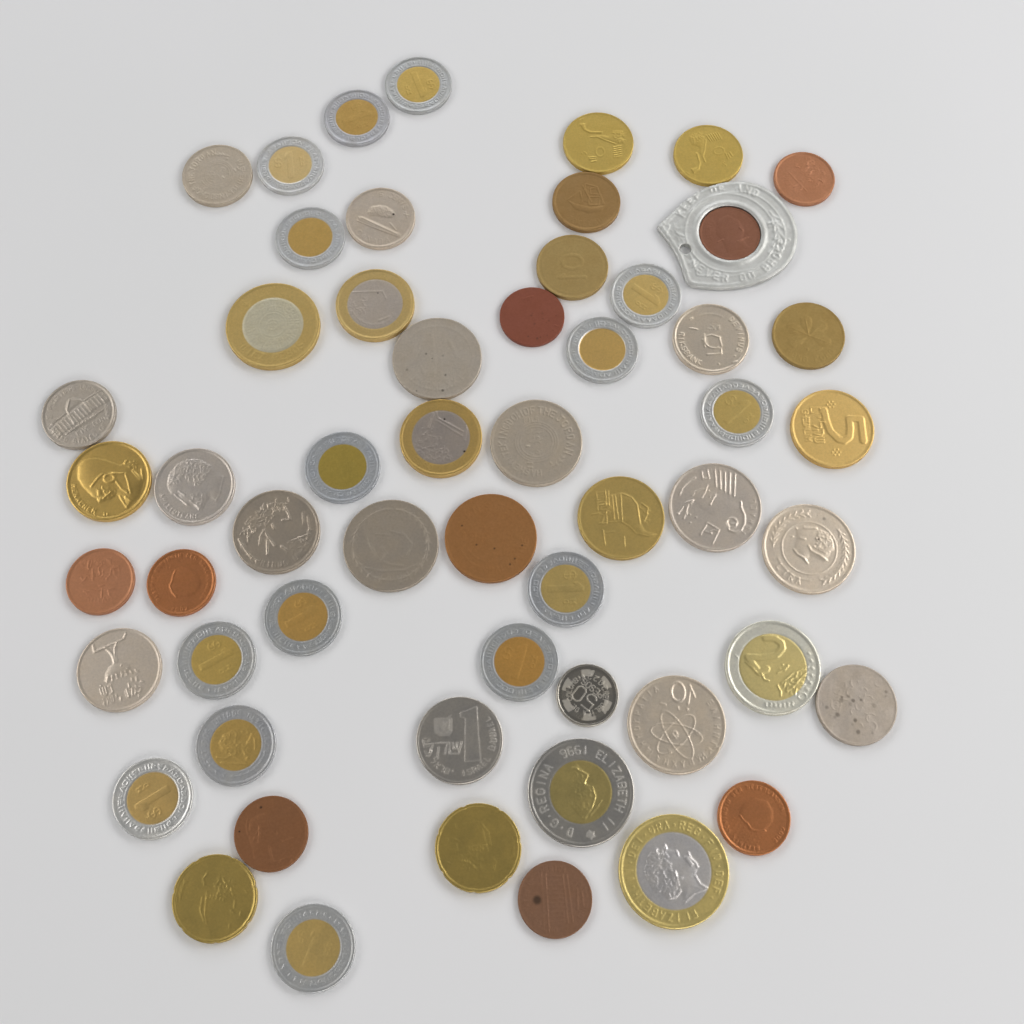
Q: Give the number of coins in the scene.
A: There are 56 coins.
